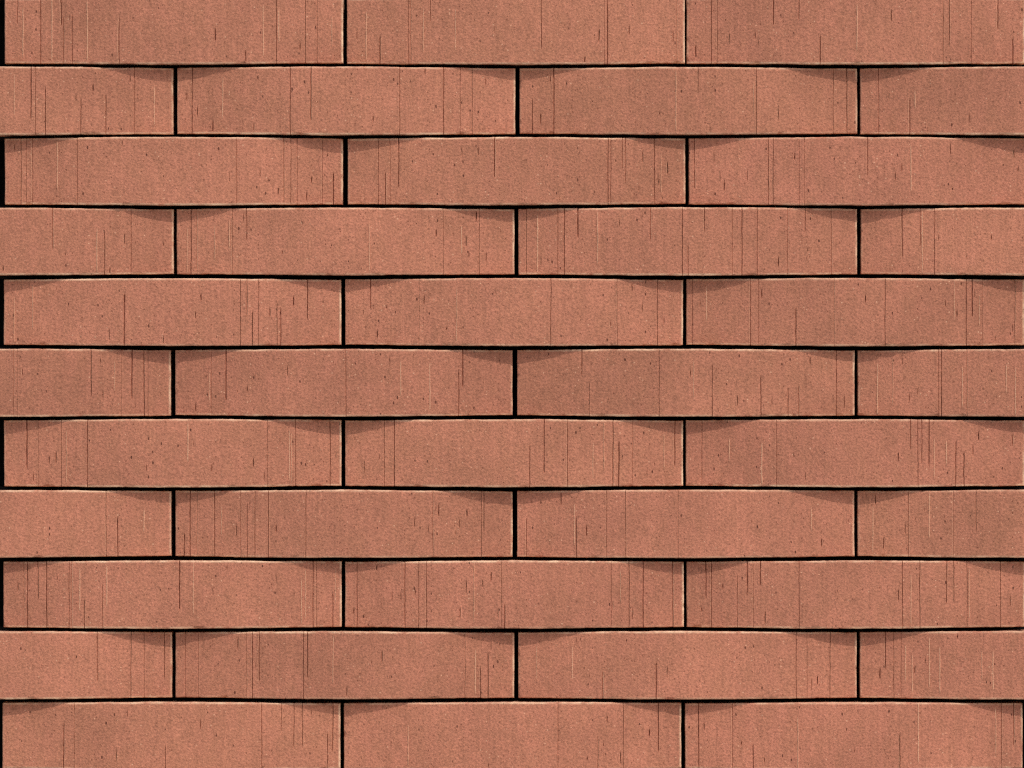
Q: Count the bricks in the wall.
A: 38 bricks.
